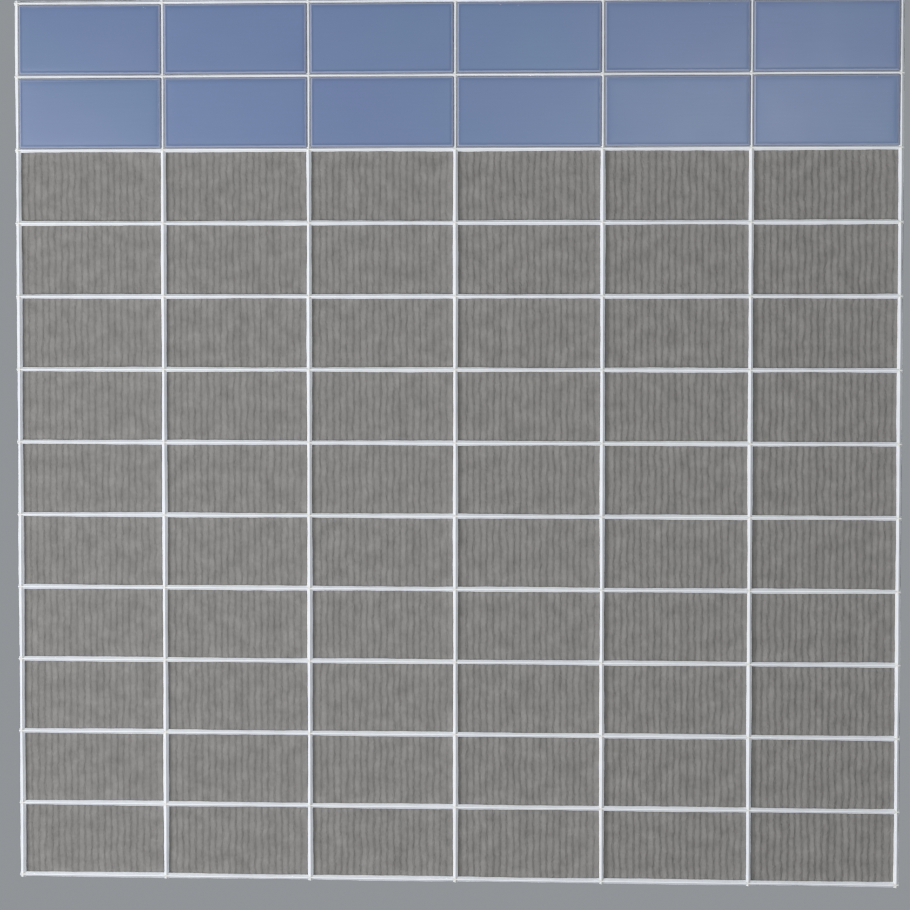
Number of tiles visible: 12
